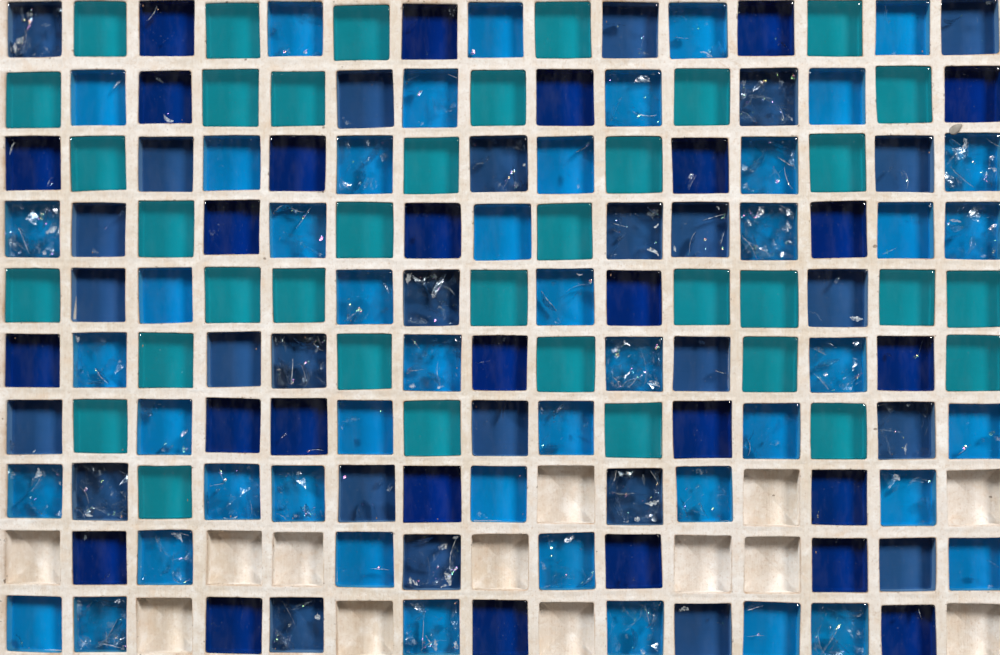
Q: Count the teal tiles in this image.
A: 36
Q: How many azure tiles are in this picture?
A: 47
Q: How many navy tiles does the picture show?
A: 27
